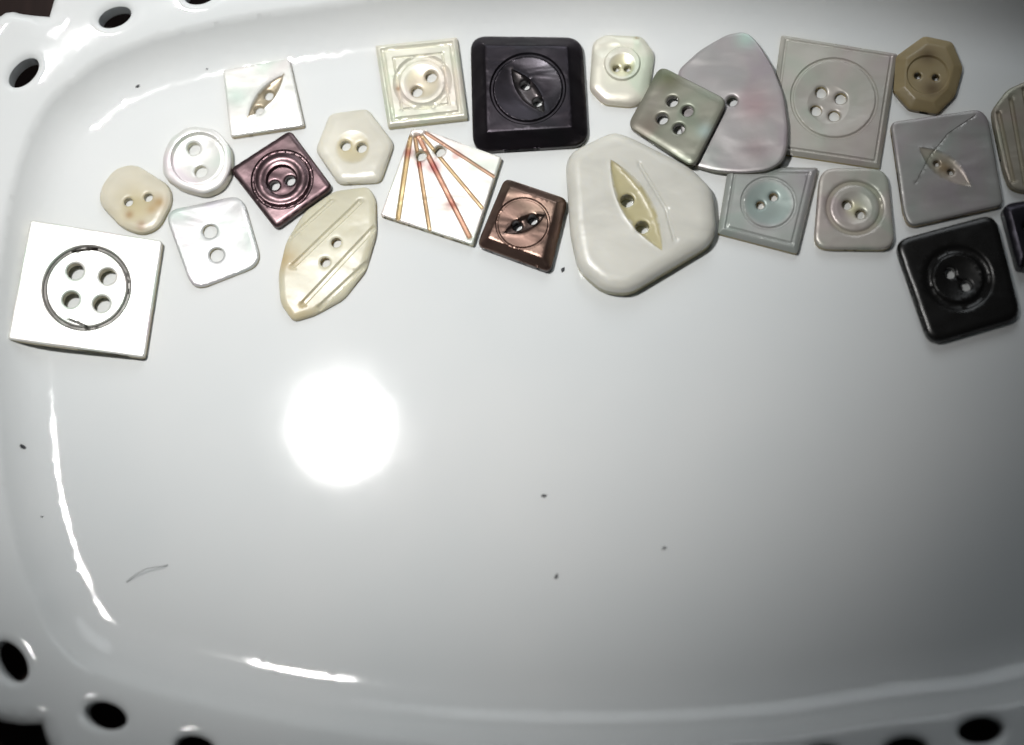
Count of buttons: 24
